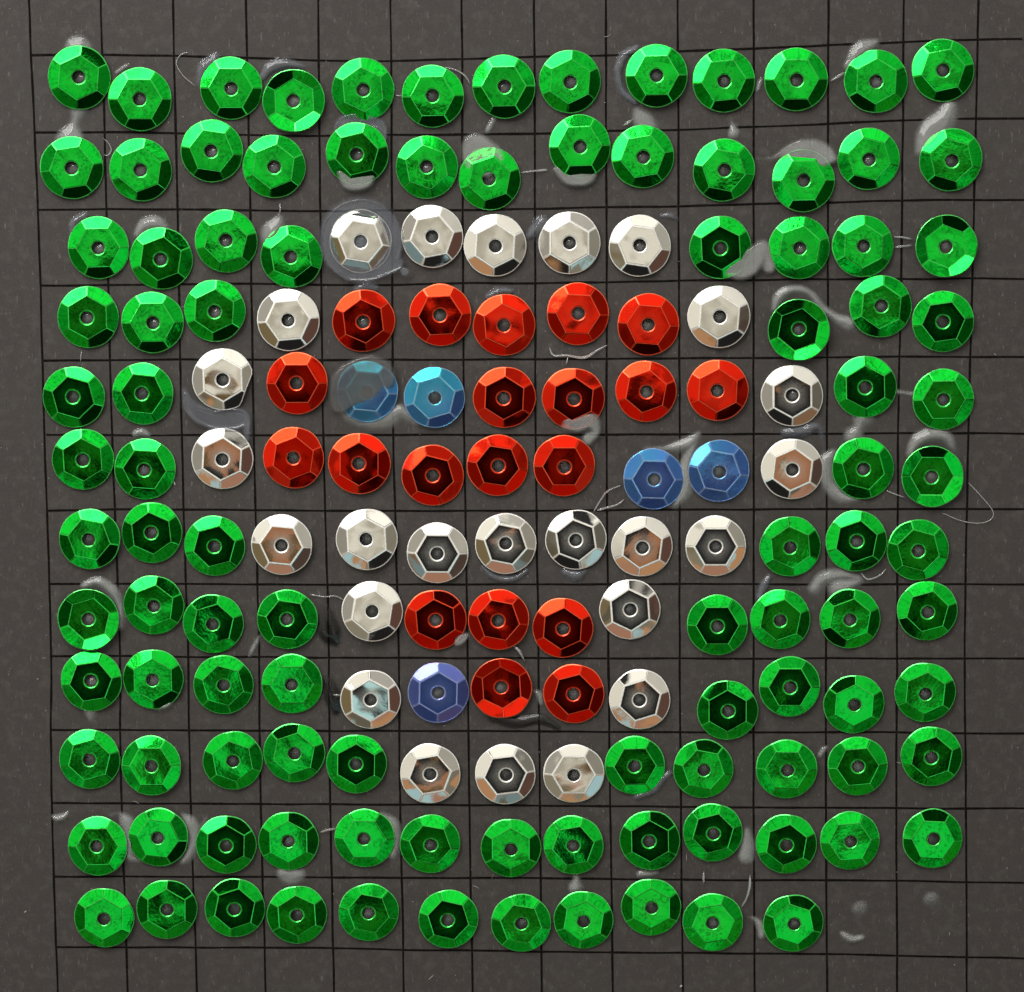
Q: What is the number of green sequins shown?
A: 104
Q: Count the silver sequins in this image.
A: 25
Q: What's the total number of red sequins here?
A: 20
